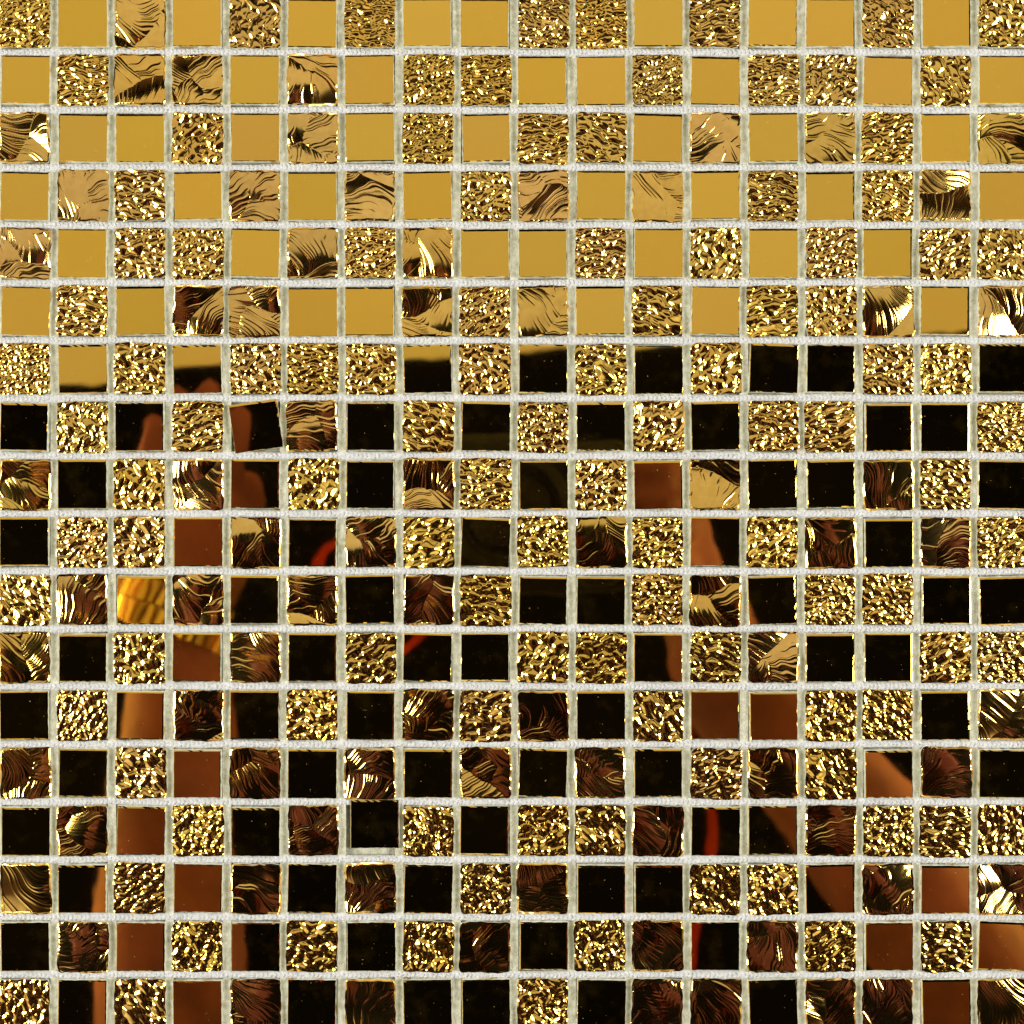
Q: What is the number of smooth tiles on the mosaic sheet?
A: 141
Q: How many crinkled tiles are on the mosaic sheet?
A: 108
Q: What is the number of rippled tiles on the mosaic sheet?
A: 75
